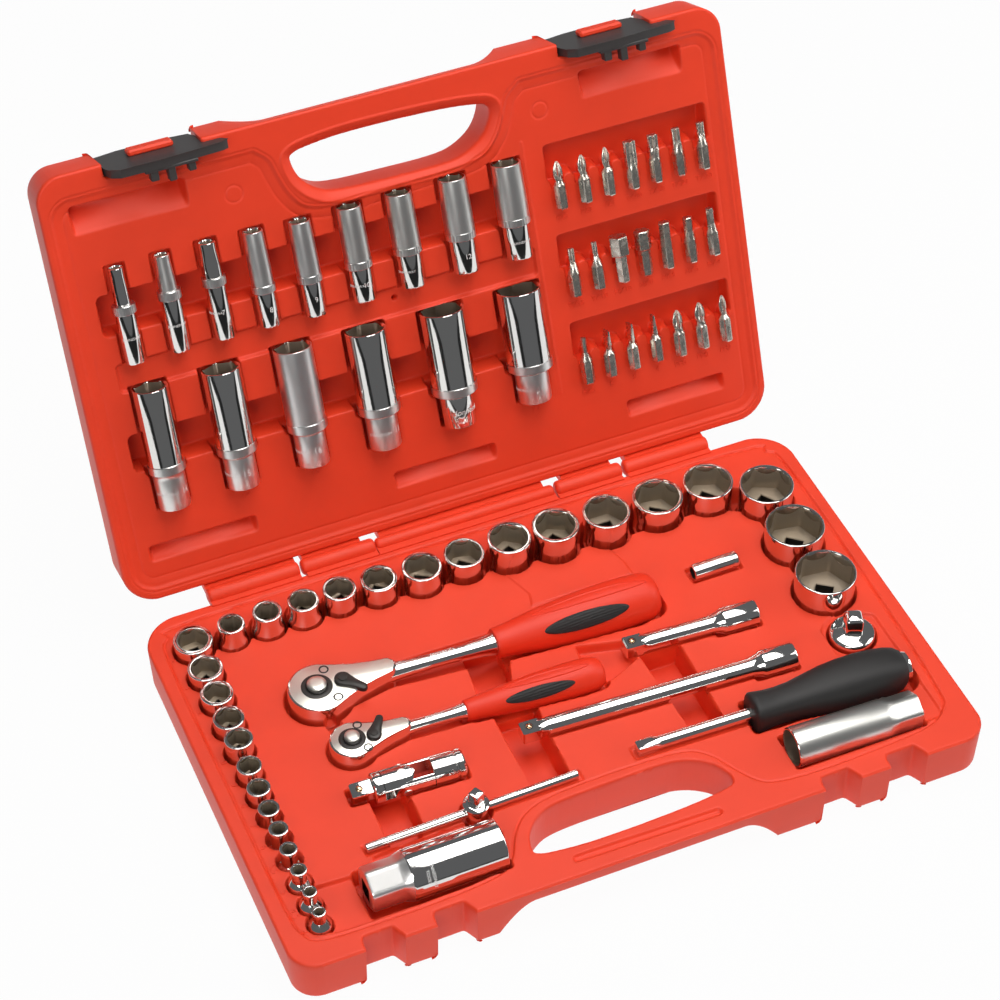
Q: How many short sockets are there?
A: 28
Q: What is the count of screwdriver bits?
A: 21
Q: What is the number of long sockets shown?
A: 17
